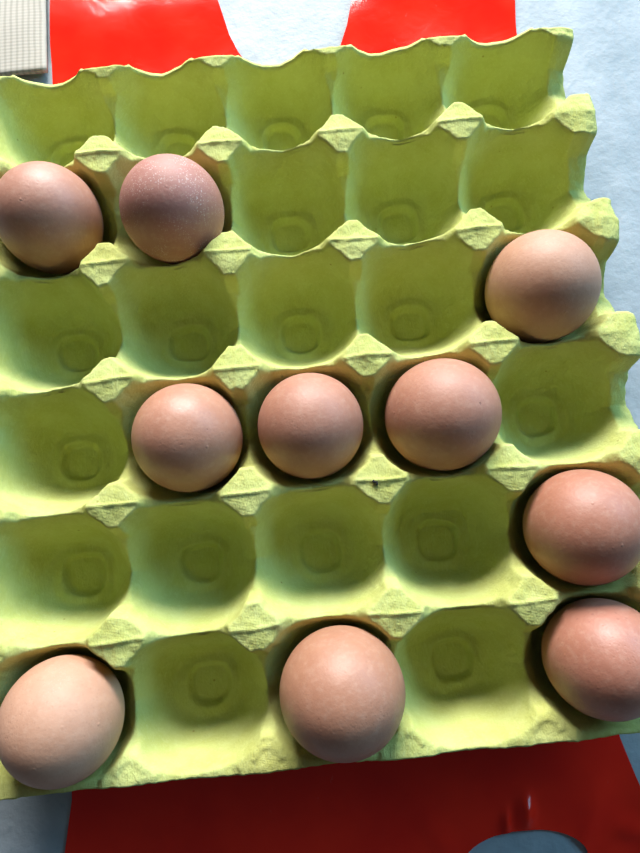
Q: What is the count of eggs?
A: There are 10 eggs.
